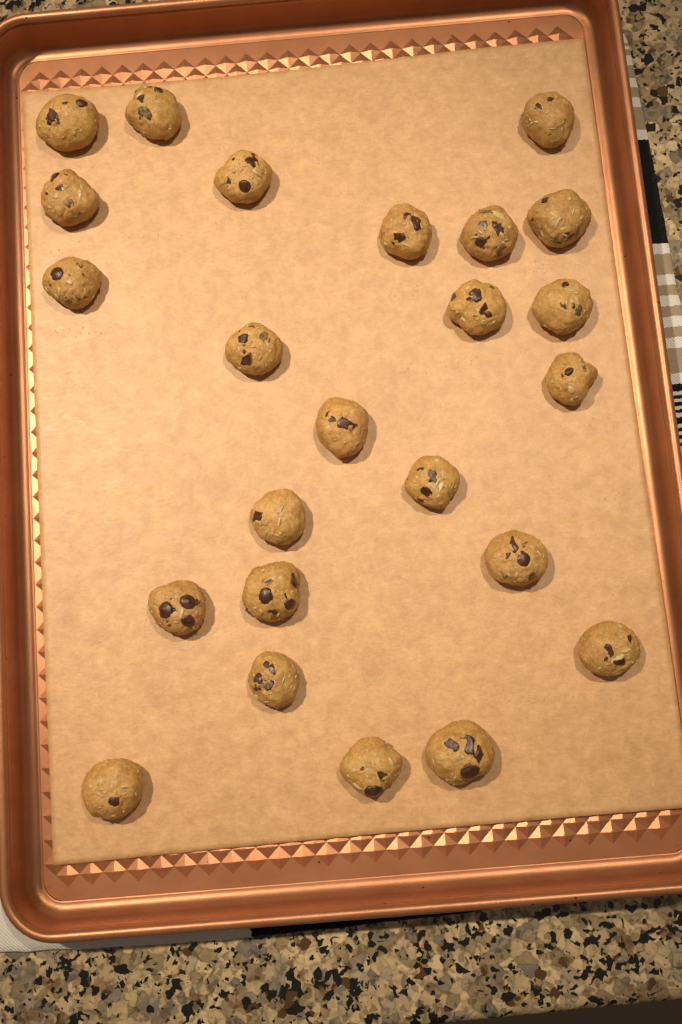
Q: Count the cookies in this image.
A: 24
